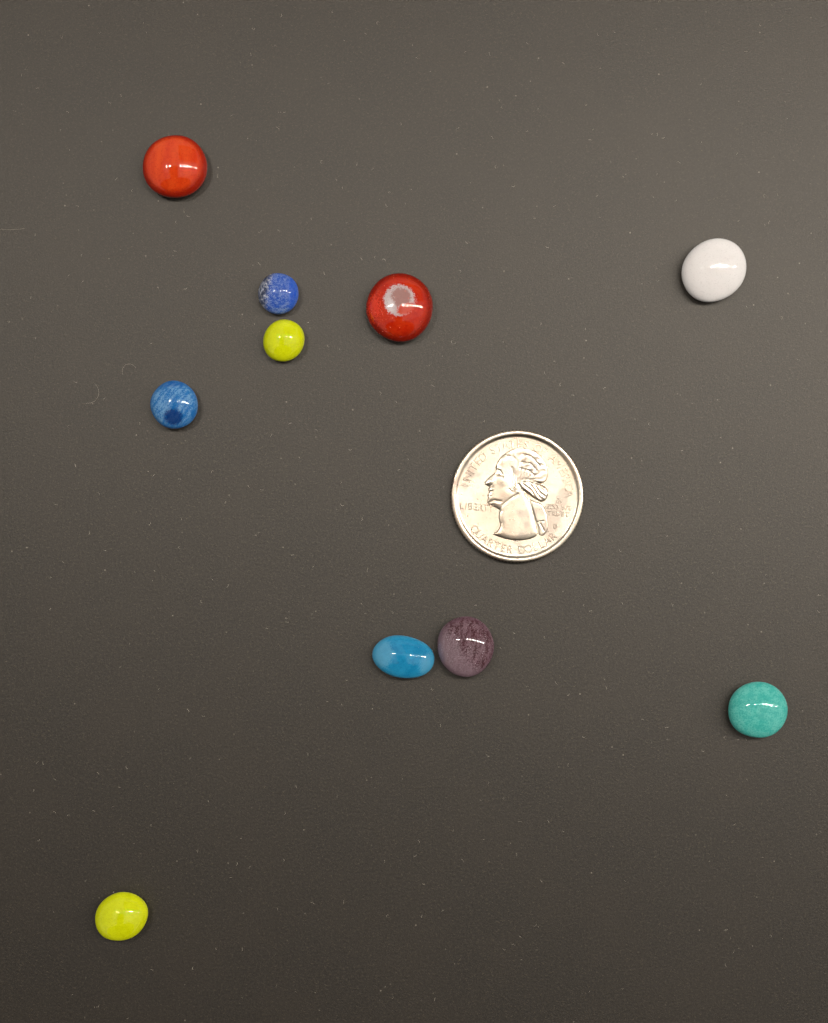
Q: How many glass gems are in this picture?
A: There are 10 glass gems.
